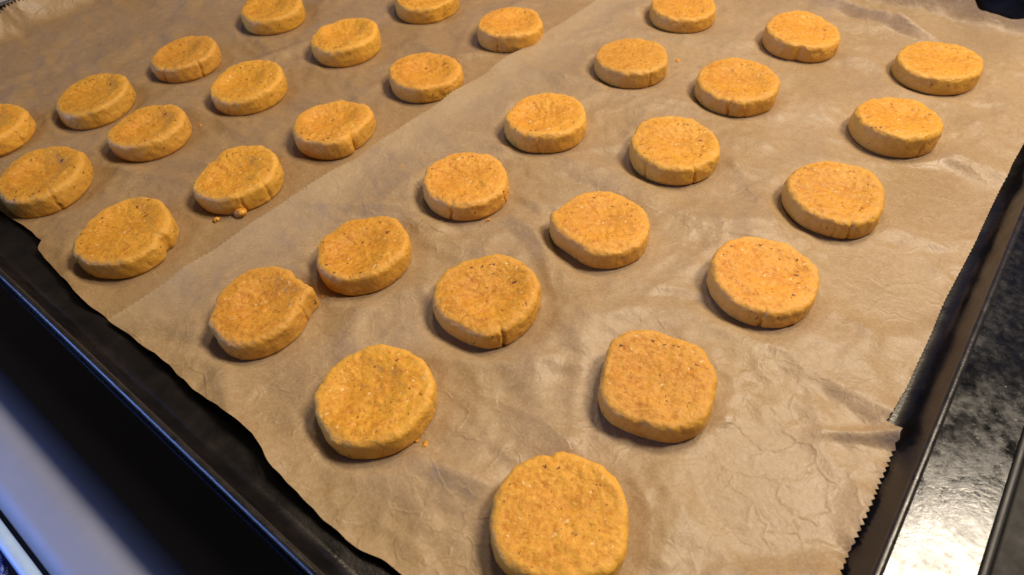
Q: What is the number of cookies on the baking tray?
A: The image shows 32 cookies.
